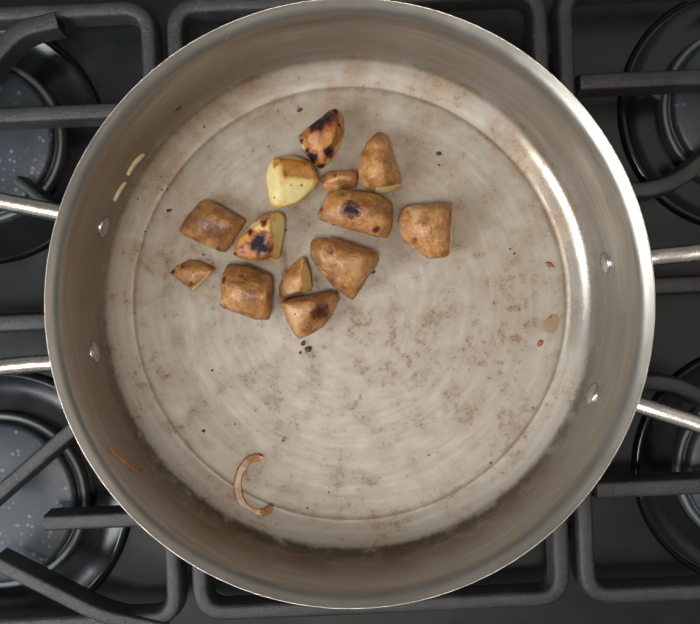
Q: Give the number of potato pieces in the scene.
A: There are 13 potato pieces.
